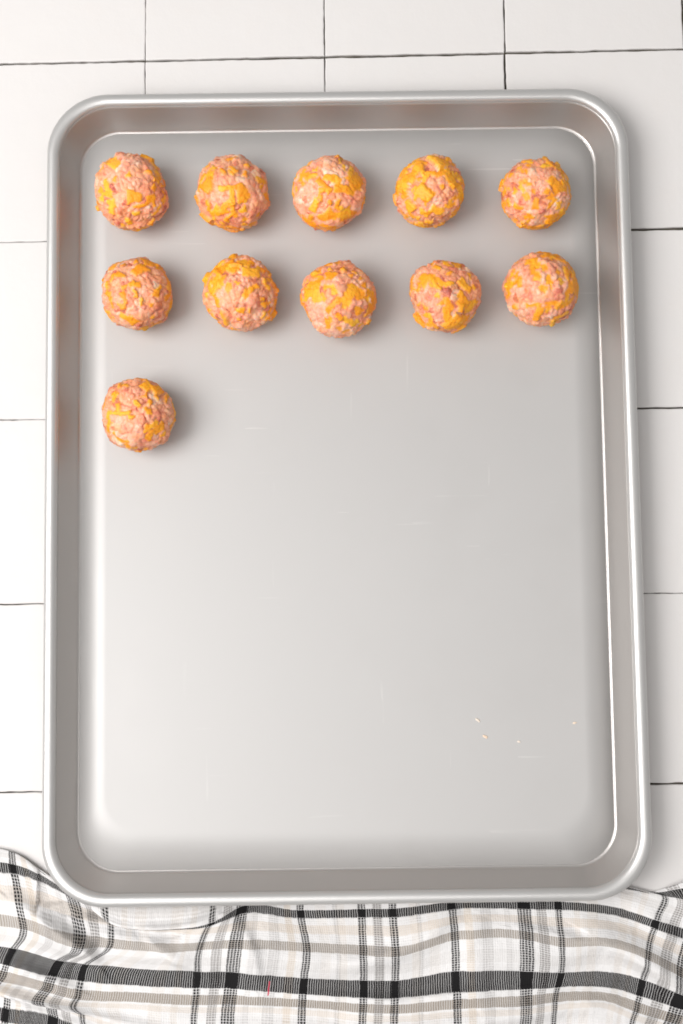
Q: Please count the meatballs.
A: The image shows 11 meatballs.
